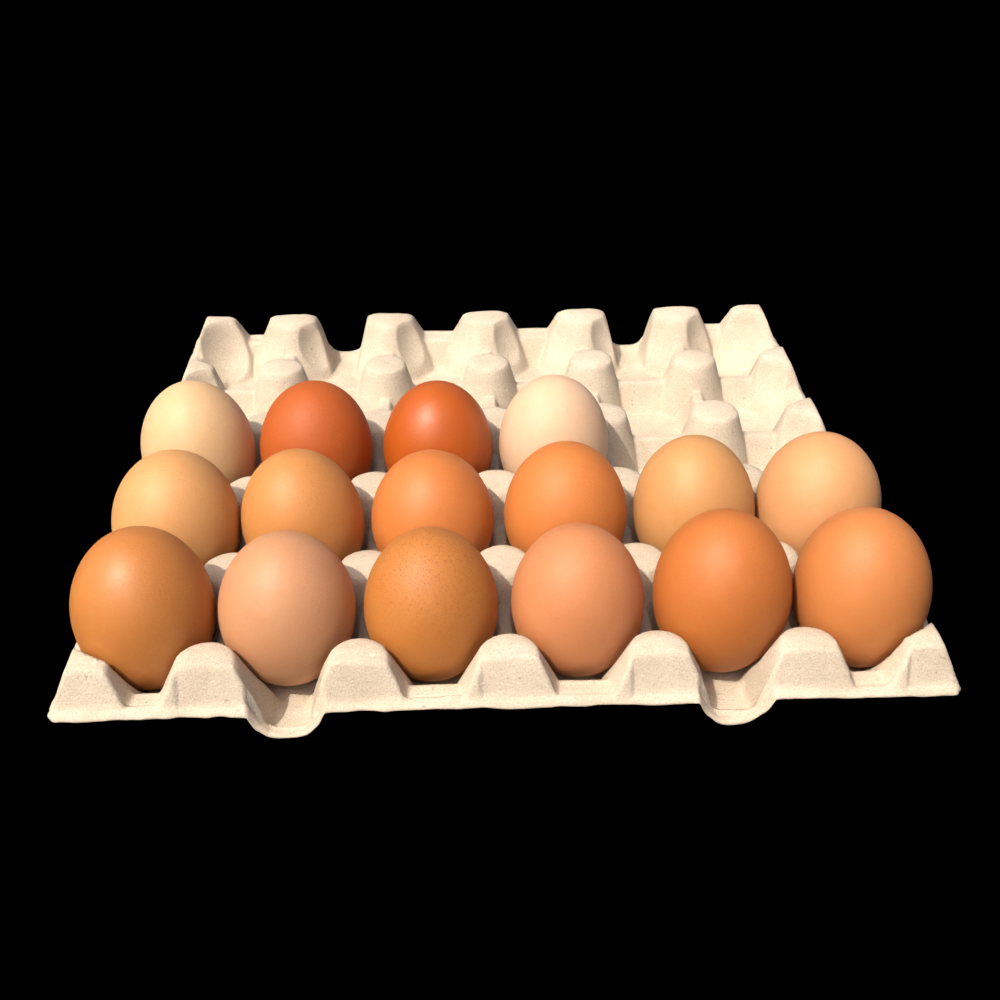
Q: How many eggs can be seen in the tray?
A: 16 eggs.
